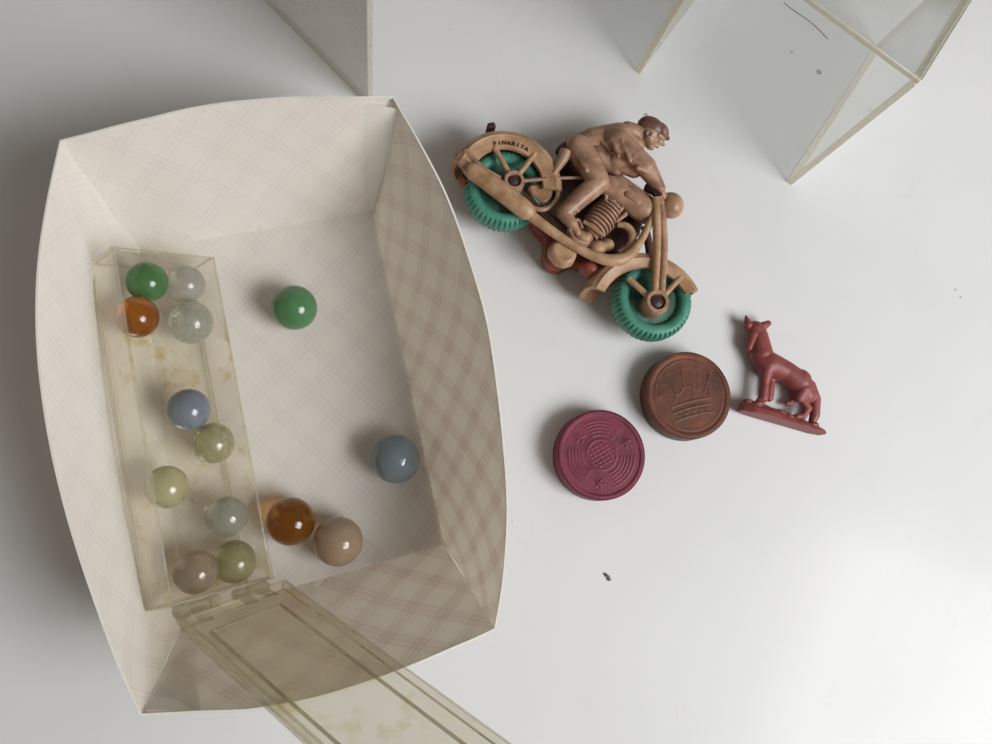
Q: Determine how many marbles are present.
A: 14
